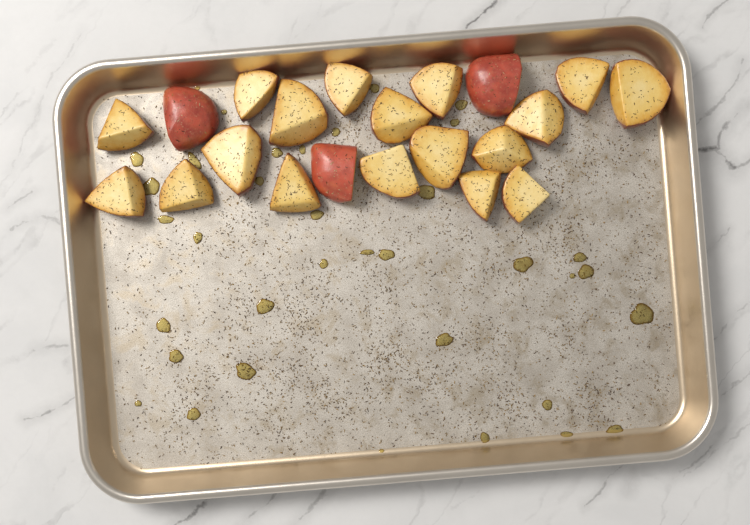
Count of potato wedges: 21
